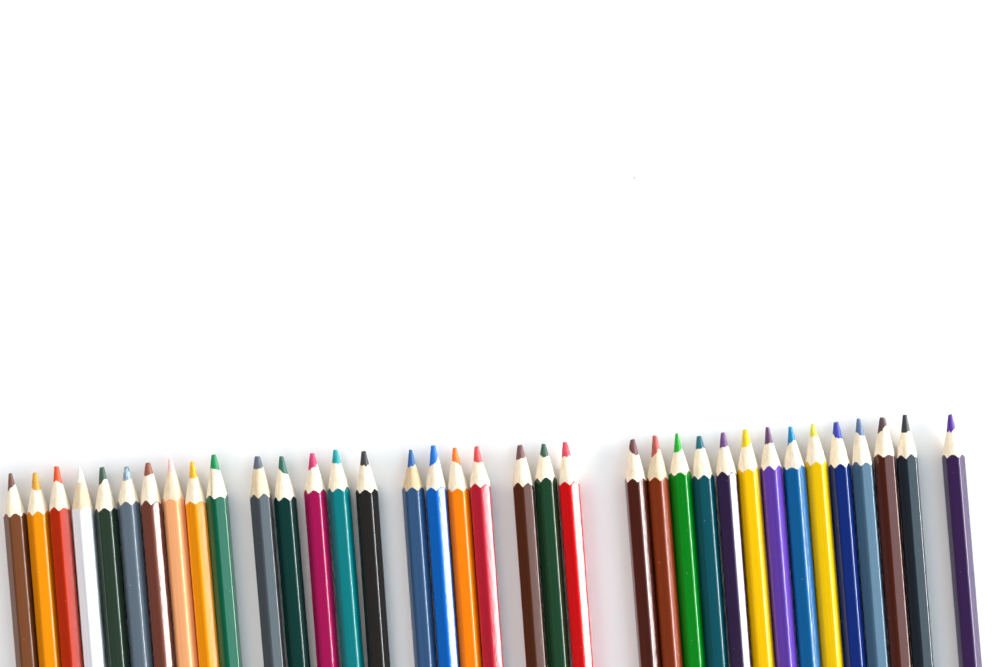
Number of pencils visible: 36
